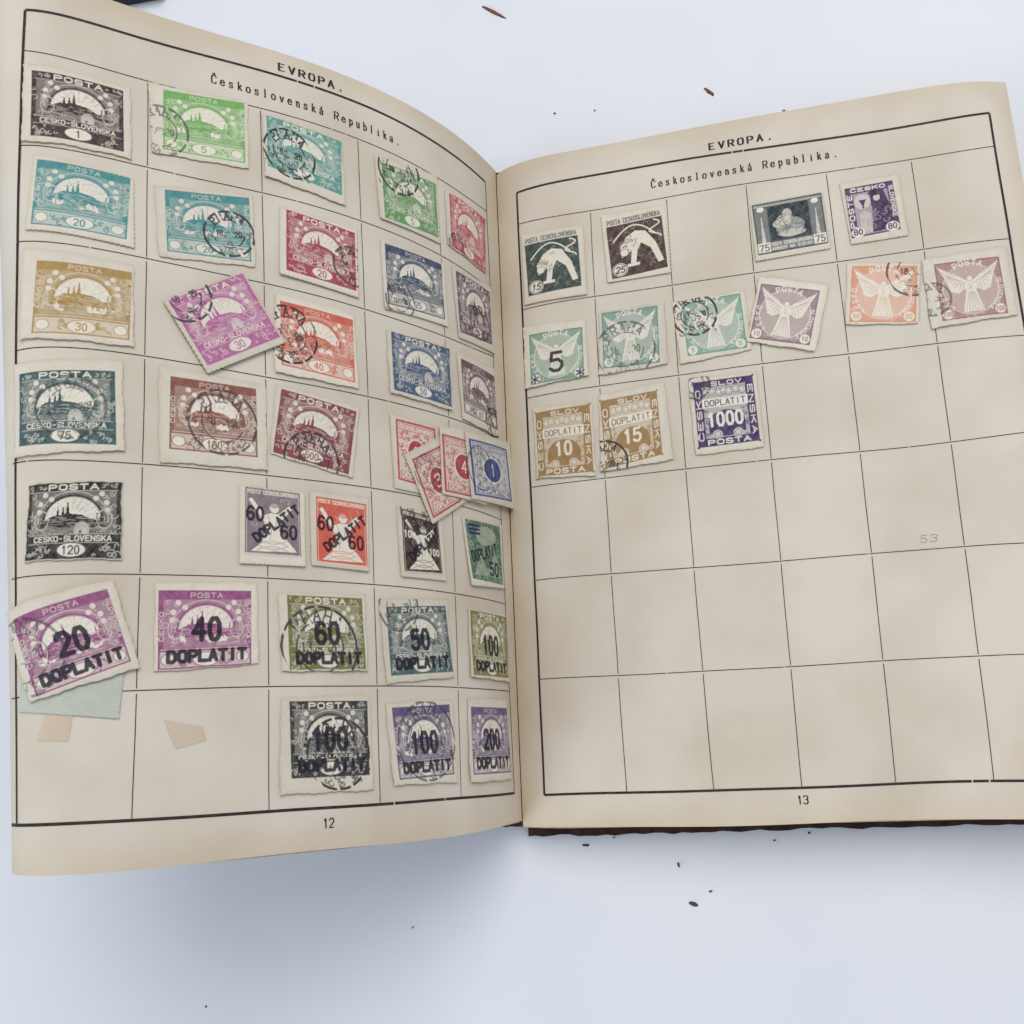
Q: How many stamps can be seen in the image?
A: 49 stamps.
